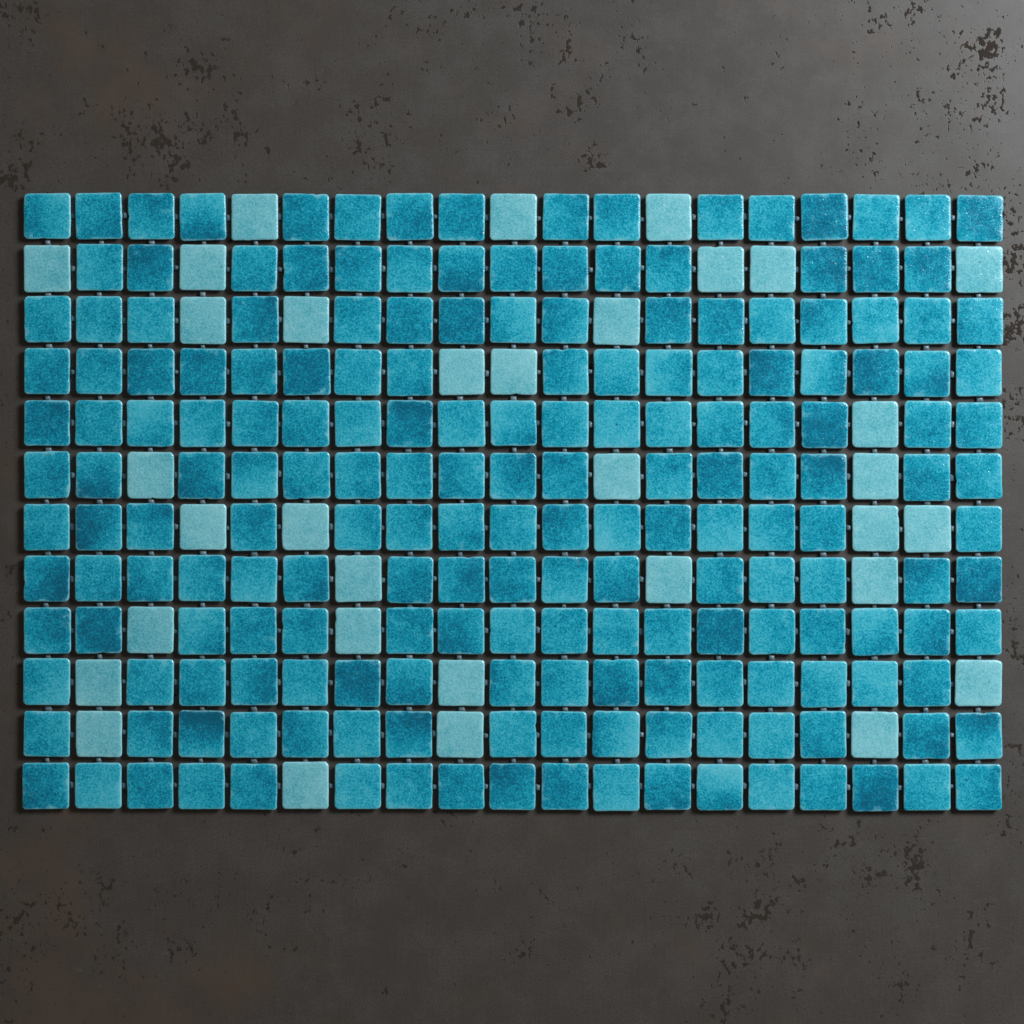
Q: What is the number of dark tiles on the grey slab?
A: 195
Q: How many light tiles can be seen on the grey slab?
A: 33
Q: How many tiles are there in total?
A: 228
